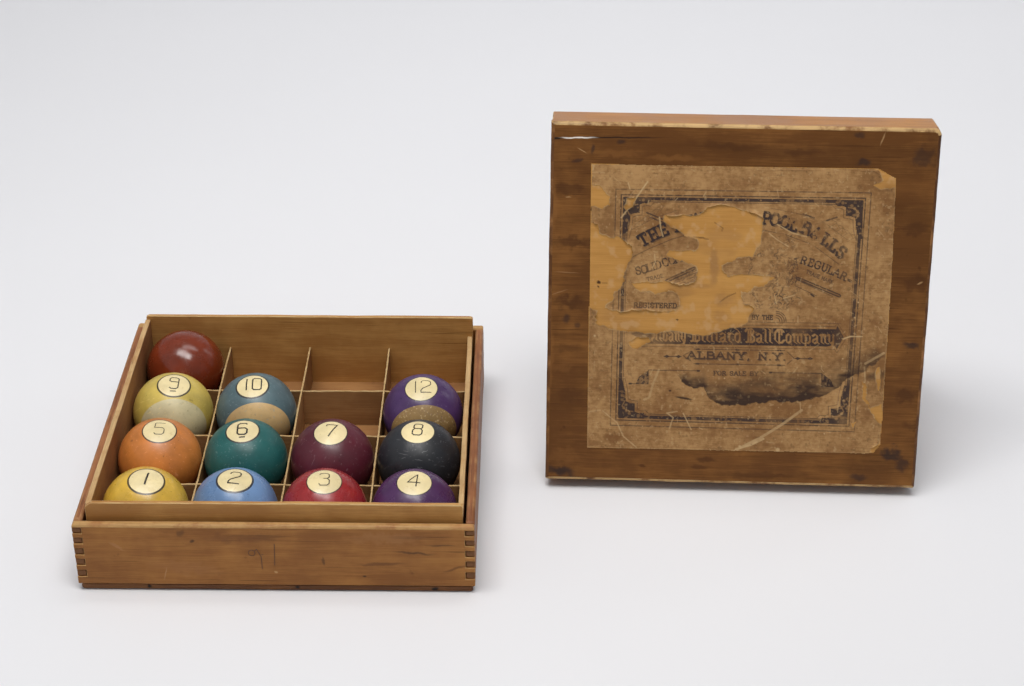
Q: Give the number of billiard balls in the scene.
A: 12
